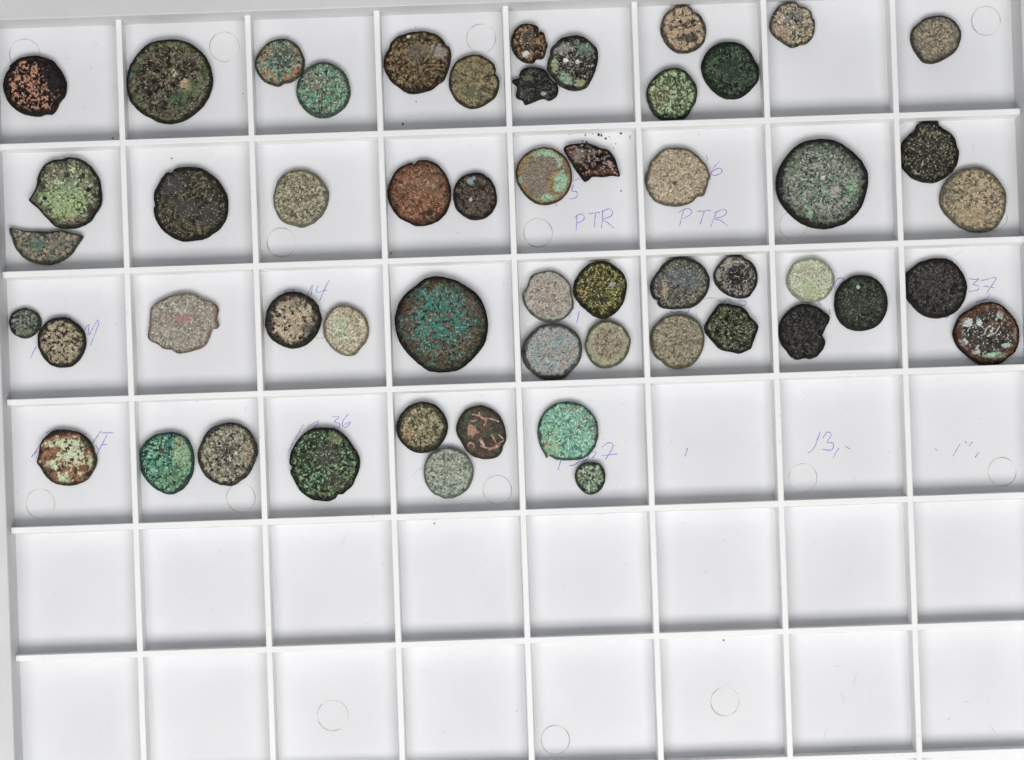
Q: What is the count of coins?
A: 54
